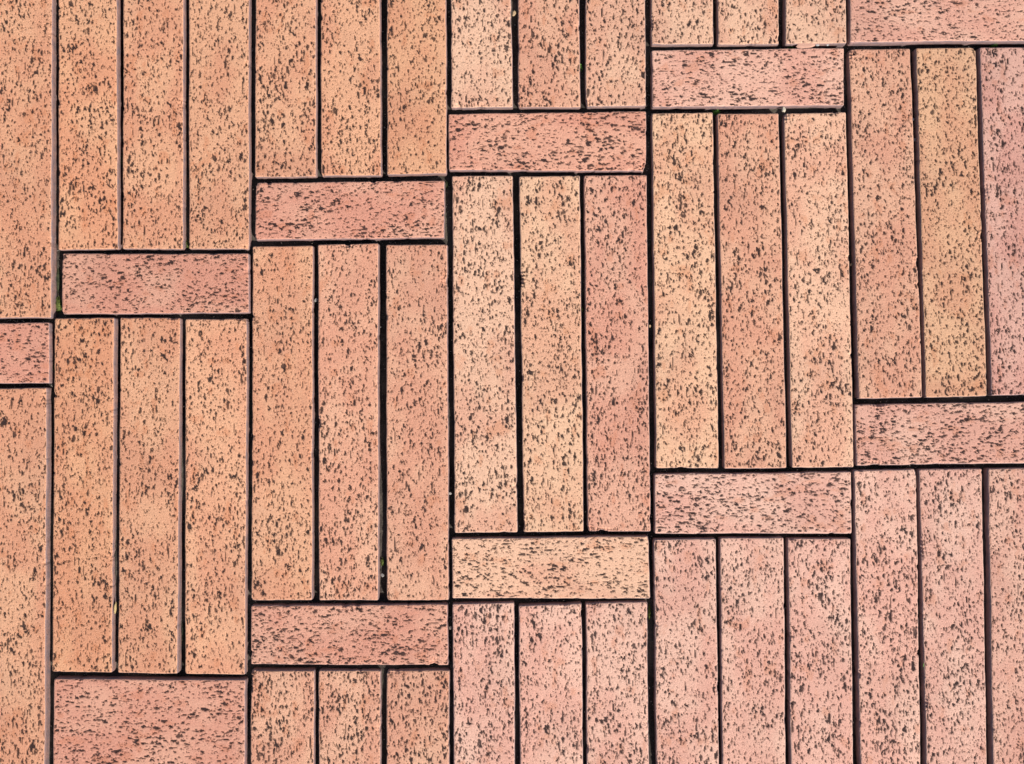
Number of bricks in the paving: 52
